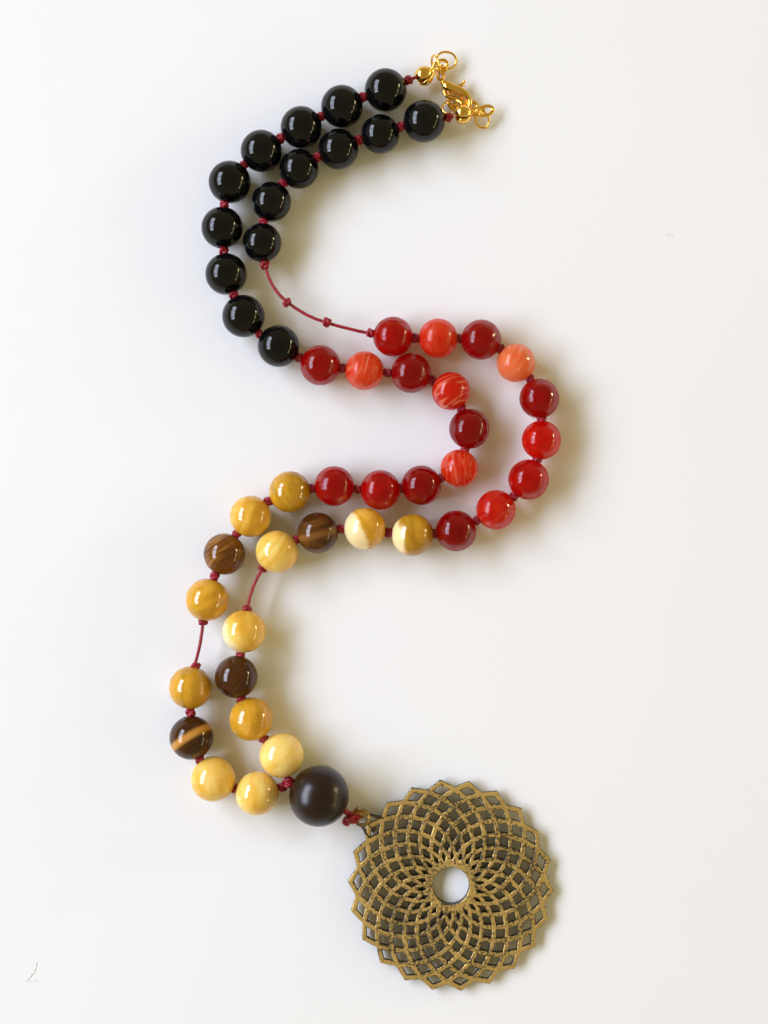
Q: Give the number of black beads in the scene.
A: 15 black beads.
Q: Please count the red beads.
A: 18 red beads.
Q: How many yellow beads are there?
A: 12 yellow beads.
